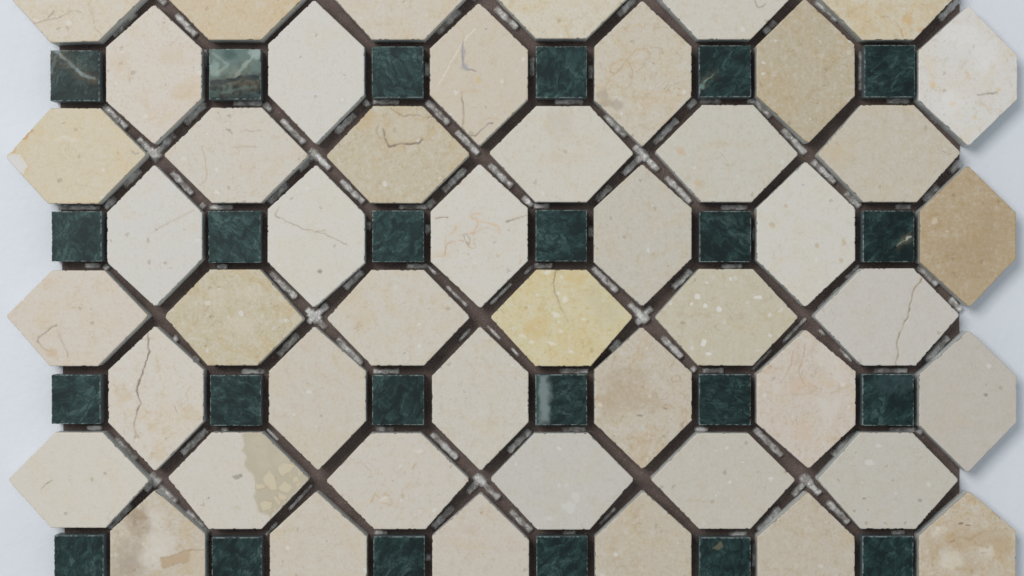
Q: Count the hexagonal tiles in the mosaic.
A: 48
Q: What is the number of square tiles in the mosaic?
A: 24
